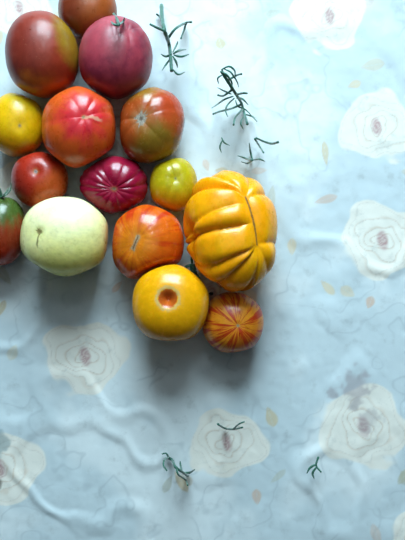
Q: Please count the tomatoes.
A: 15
